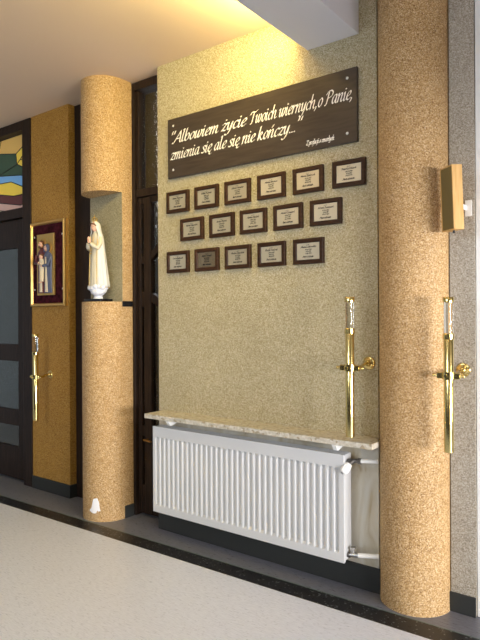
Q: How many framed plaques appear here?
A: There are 16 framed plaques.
